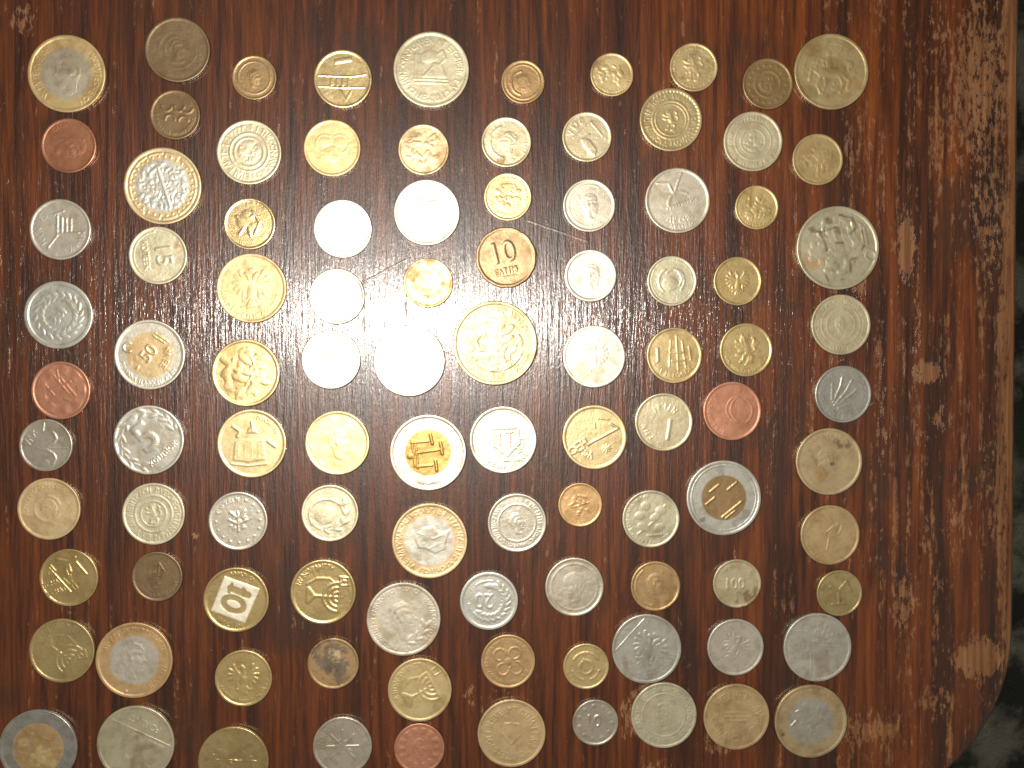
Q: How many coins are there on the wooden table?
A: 100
